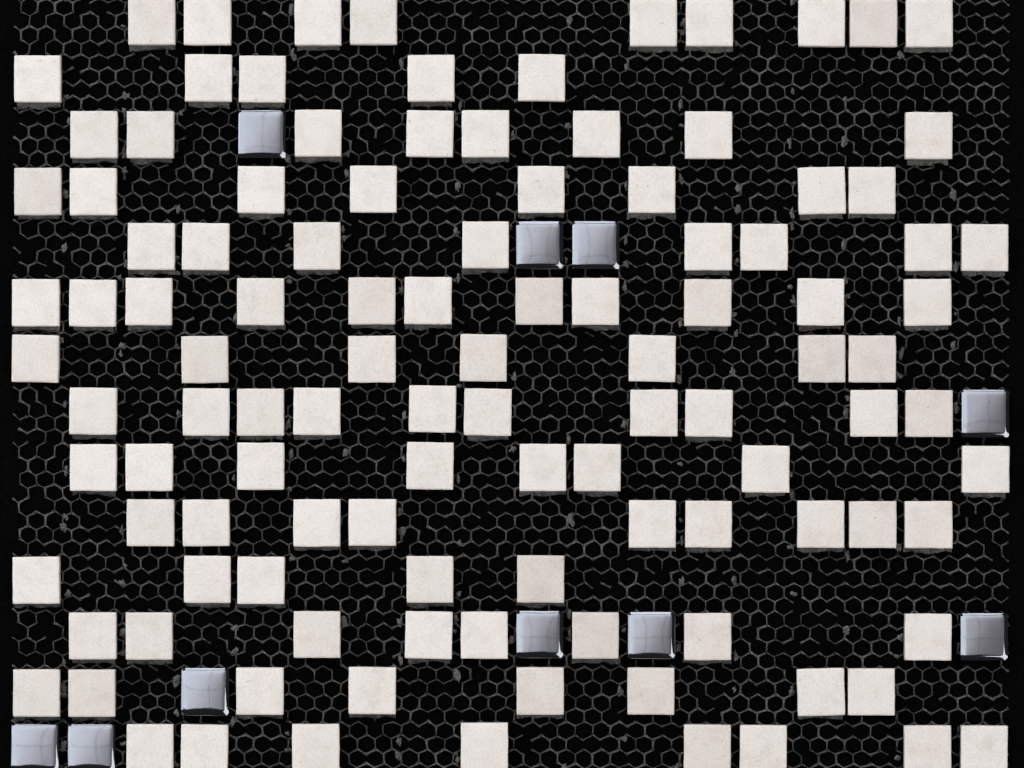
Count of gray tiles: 10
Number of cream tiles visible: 112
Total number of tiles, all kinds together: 122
